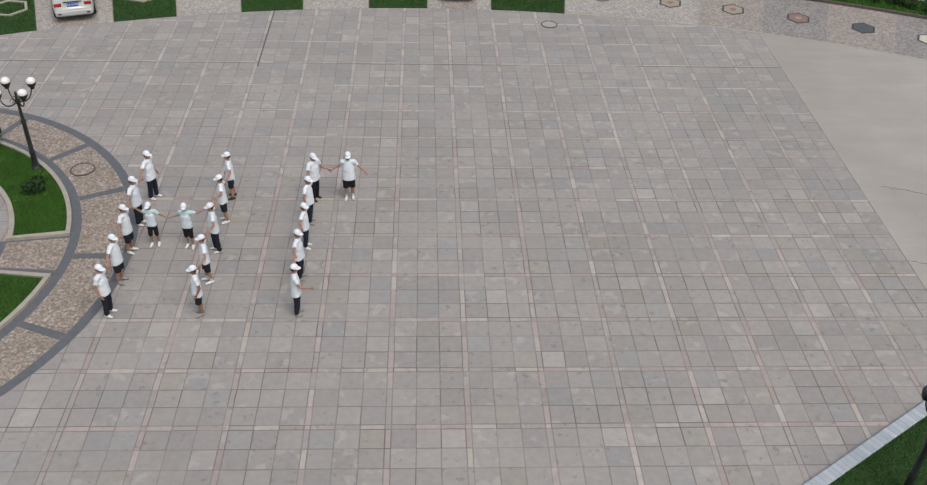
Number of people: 18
